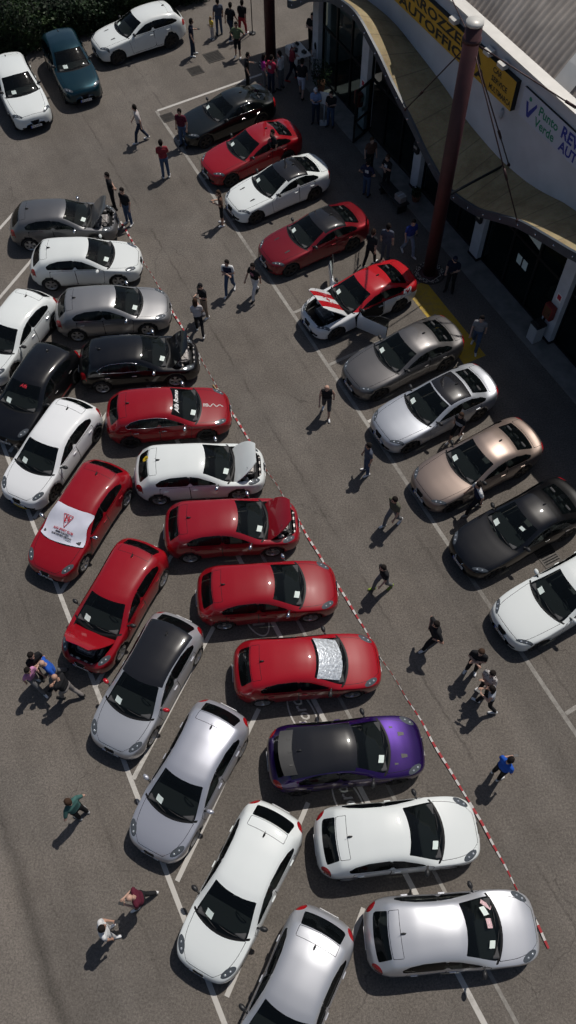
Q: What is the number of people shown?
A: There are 53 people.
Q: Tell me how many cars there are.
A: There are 34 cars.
